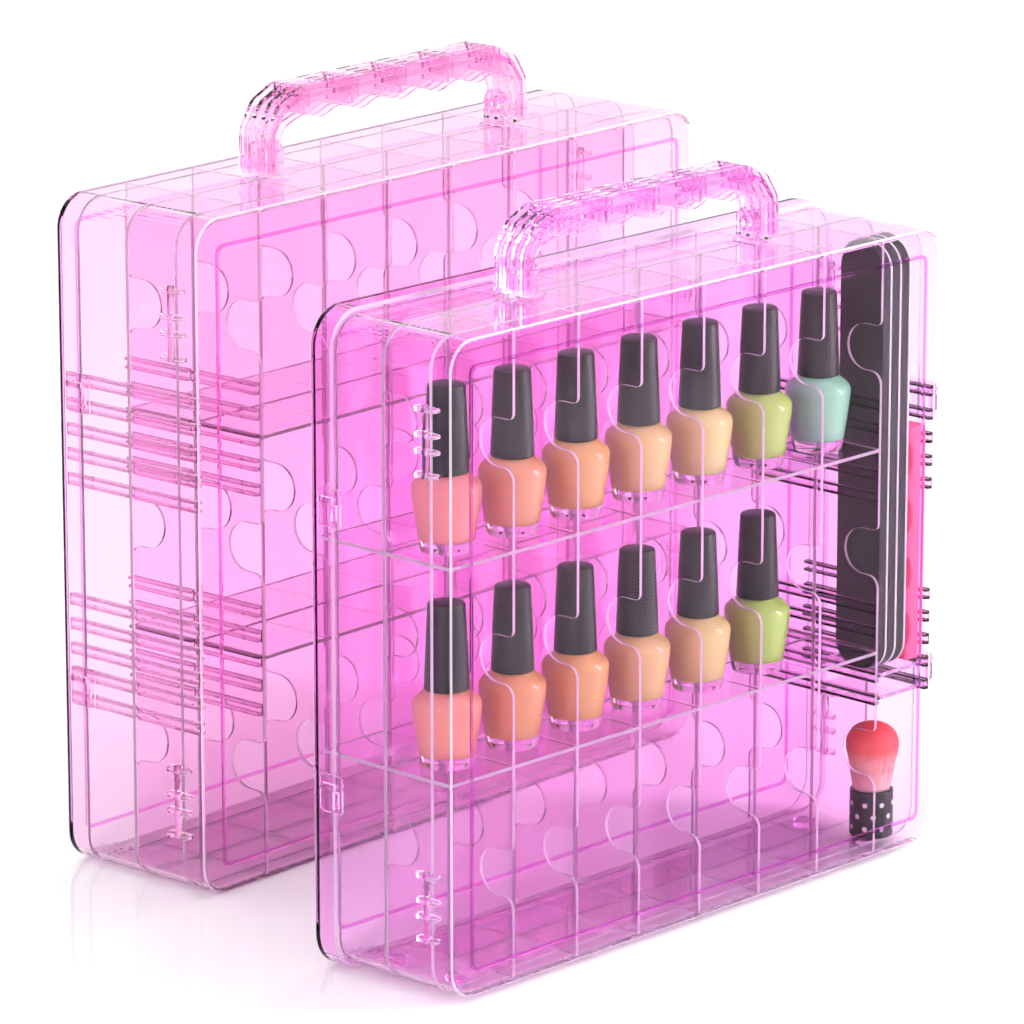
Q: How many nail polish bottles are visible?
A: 13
